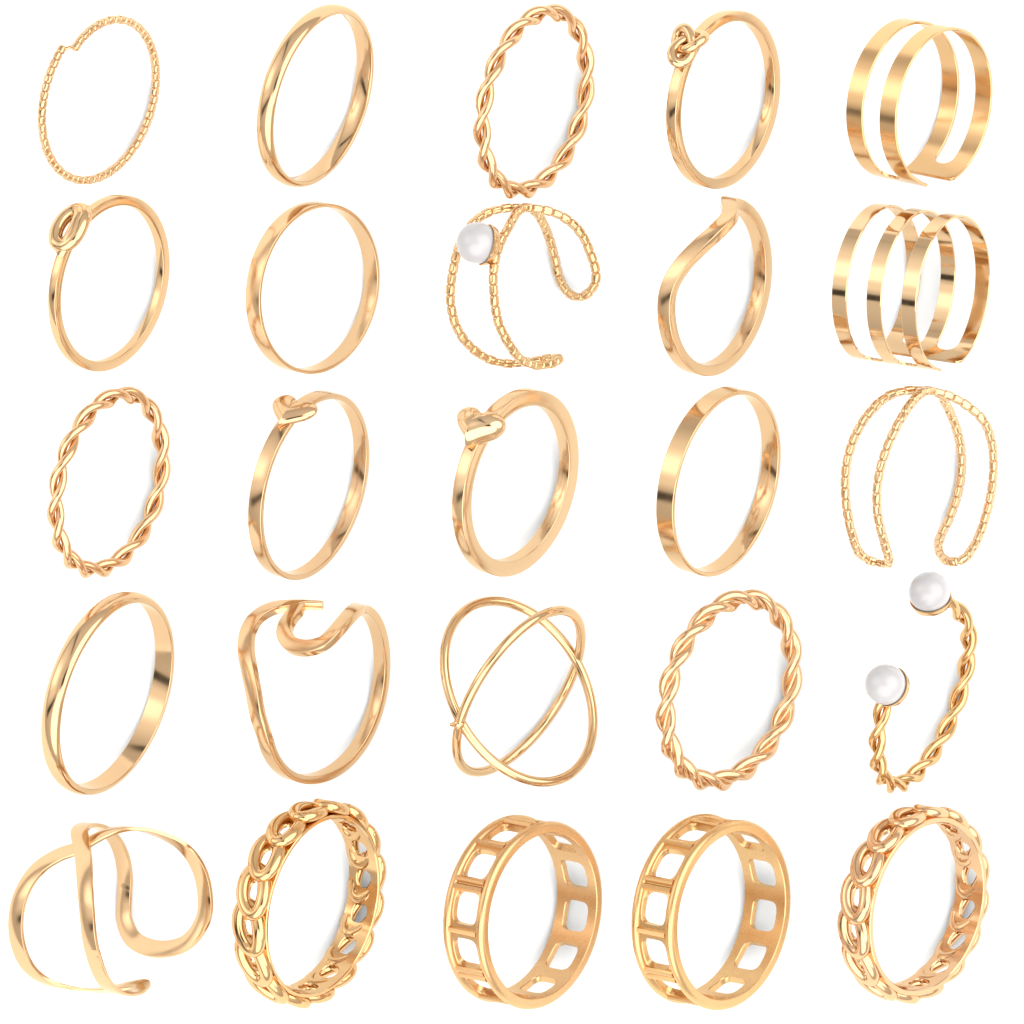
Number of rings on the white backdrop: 25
